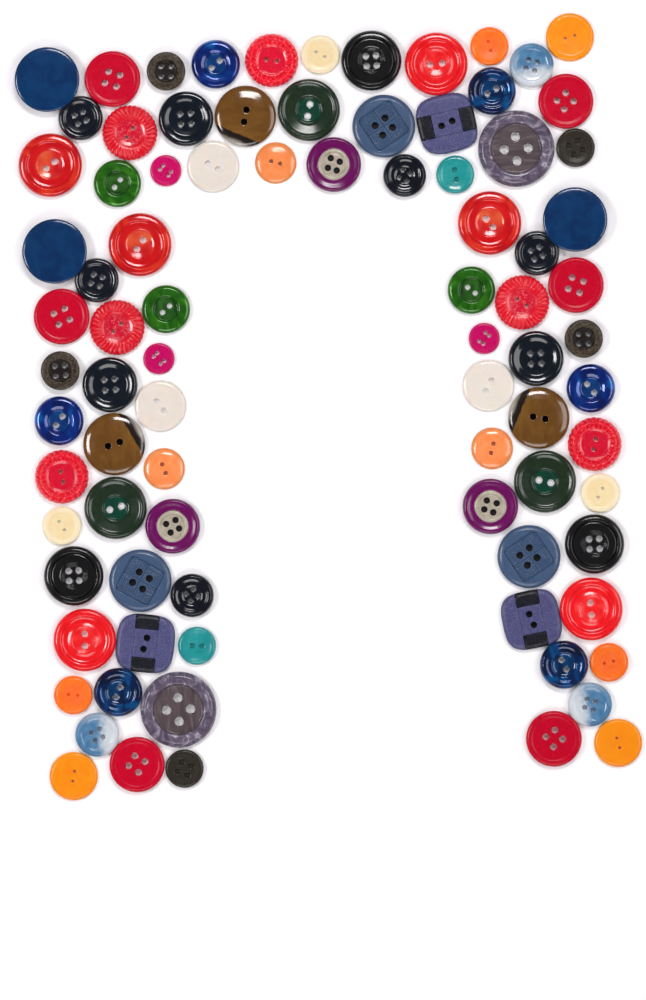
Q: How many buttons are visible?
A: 86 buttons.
